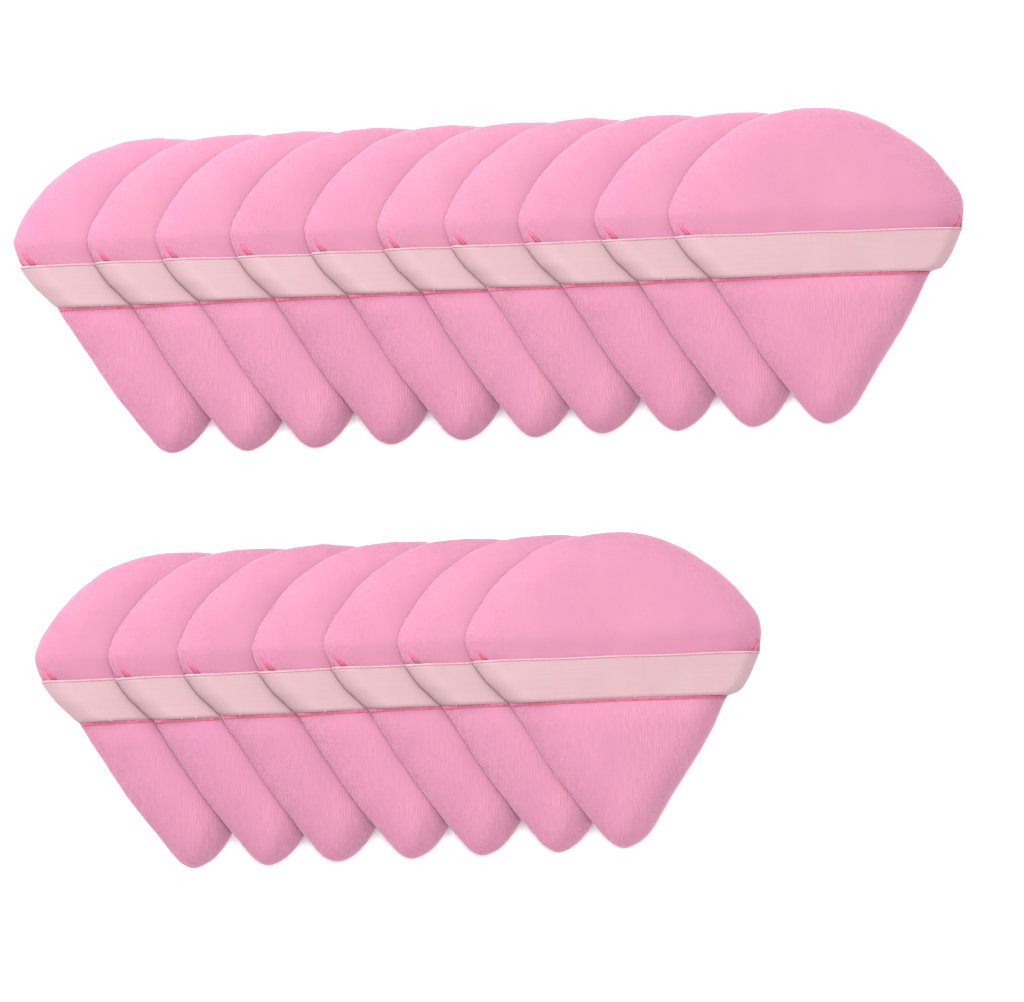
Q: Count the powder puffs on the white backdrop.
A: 17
